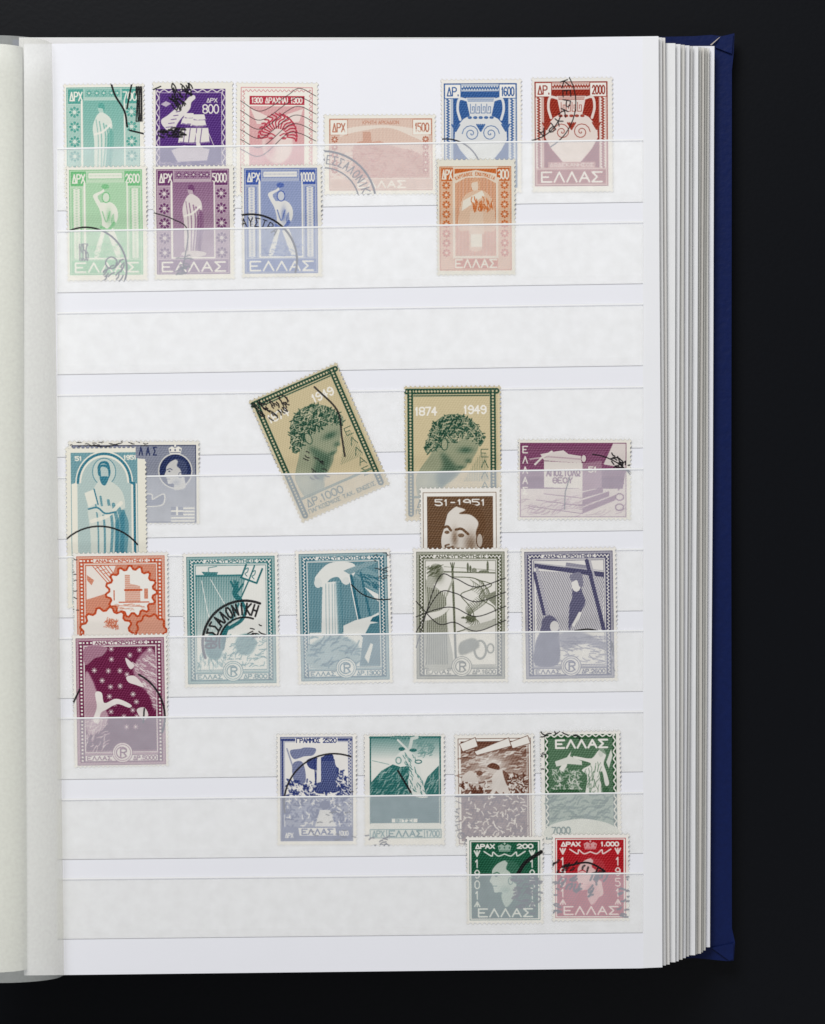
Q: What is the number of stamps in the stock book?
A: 28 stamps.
